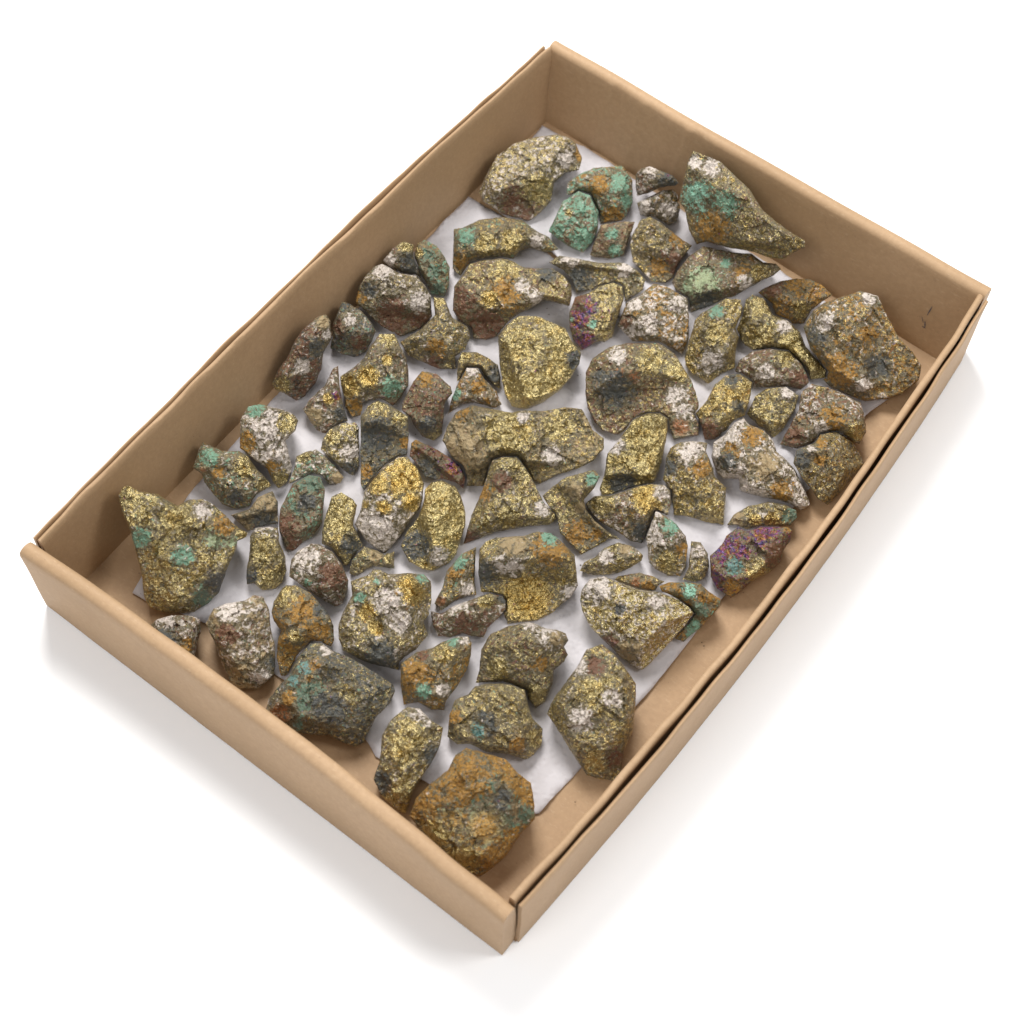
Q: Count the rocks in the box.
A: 80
